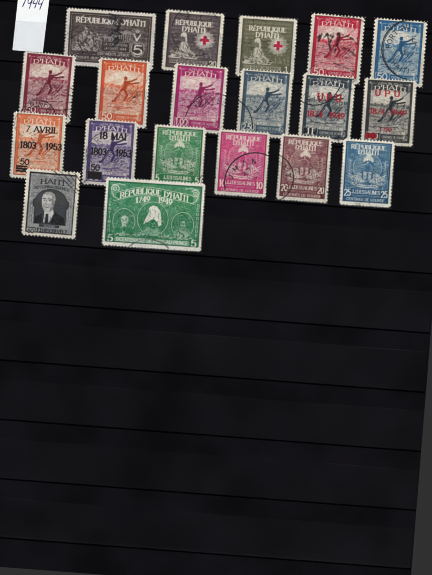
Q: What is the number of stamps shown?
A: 19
